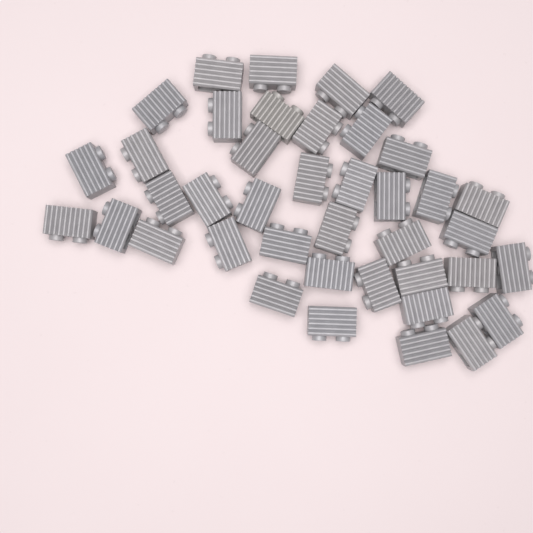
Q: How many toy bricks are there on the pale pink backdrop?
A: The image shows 40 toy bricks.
